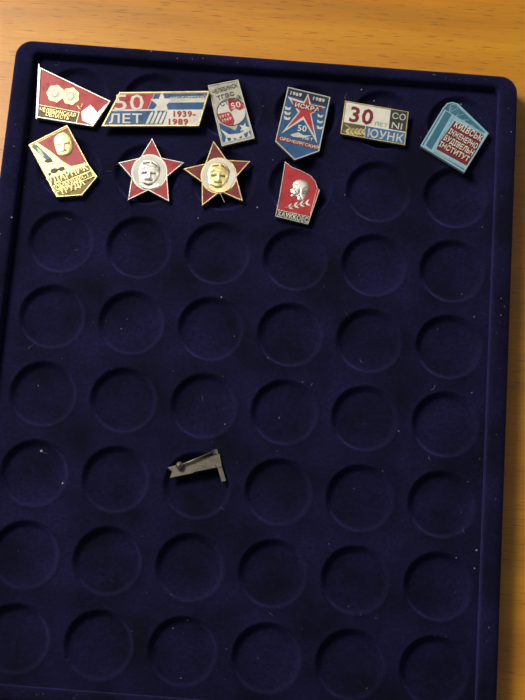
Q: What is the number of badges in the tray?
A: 10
